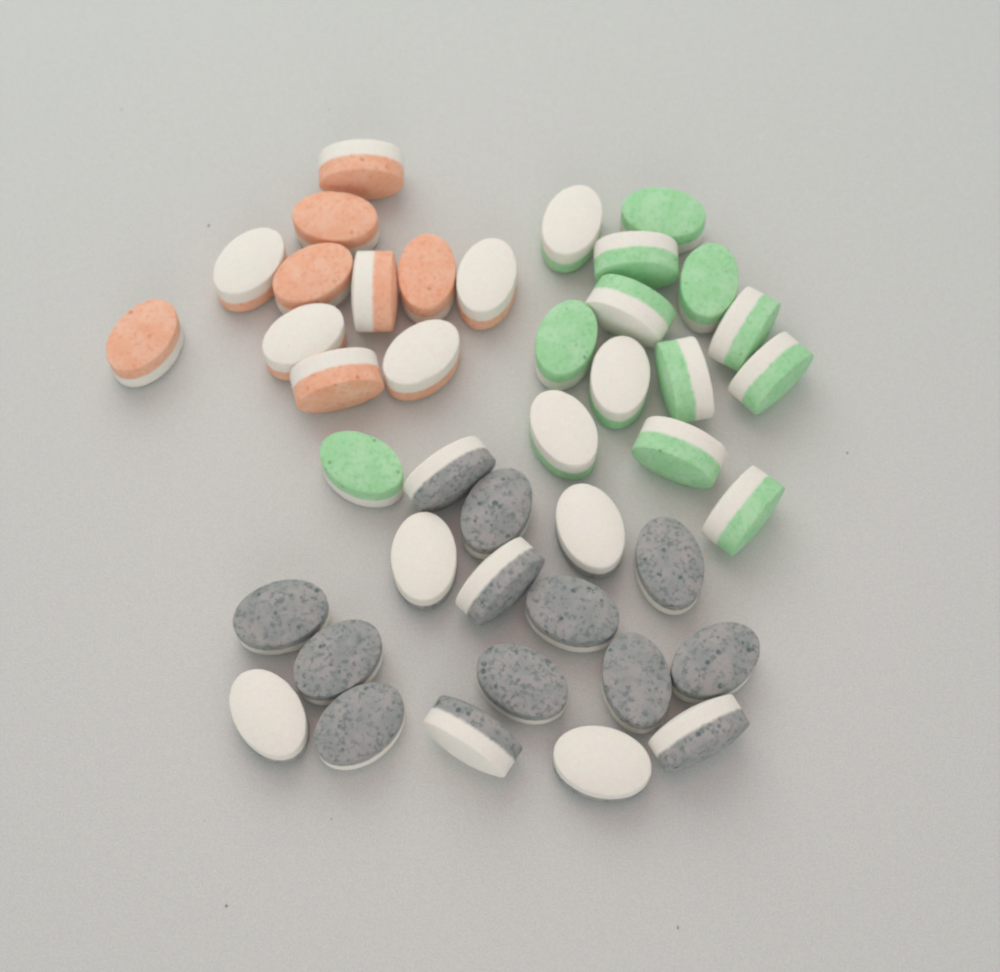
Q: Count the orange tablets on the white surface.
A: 11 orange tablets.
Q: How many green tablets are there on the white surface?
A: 14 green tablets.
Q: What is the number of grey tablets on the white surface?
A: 17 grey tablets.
